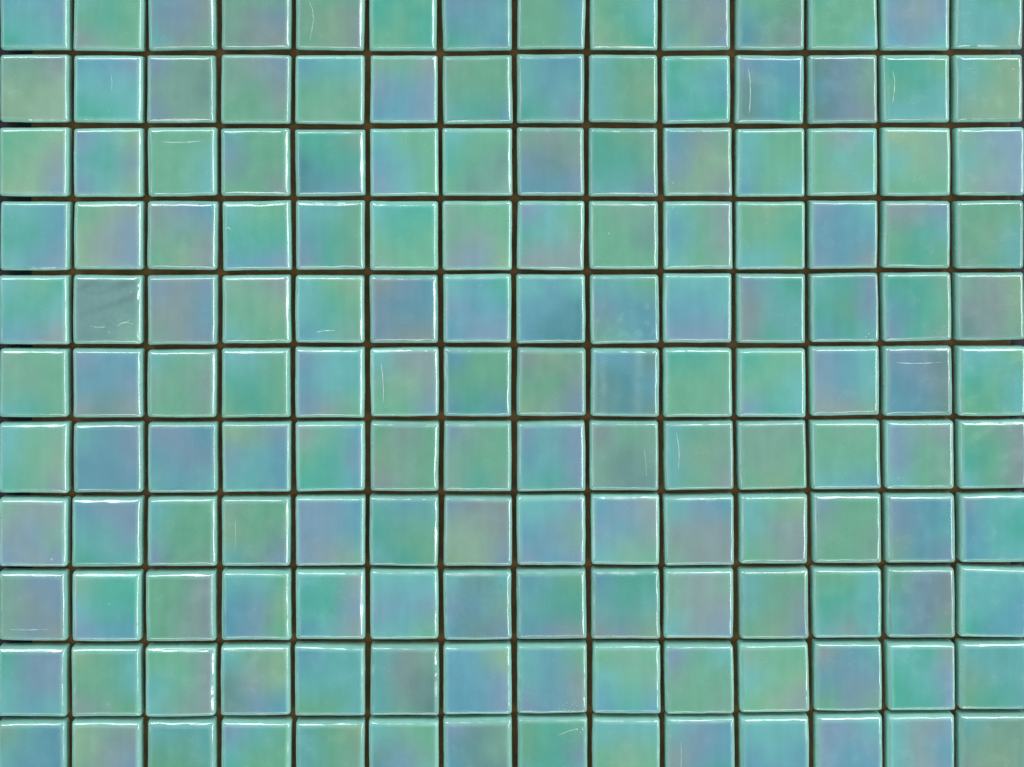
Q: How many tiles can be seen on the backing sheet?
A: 154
